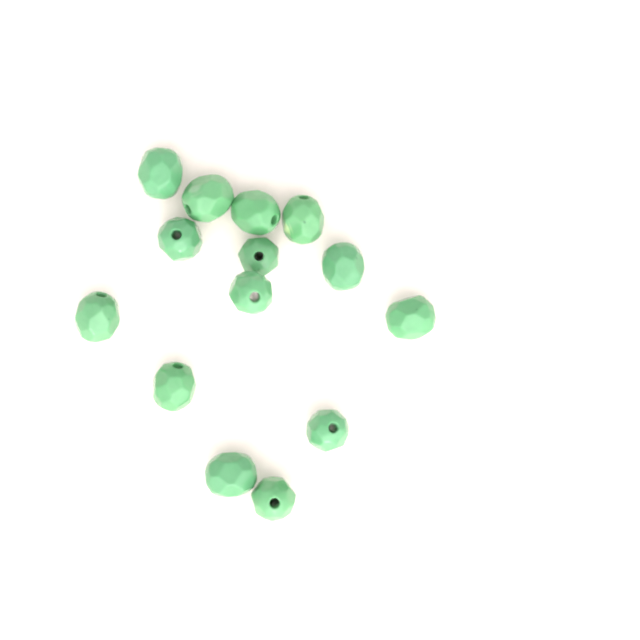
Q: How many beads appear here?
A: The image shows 14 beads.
